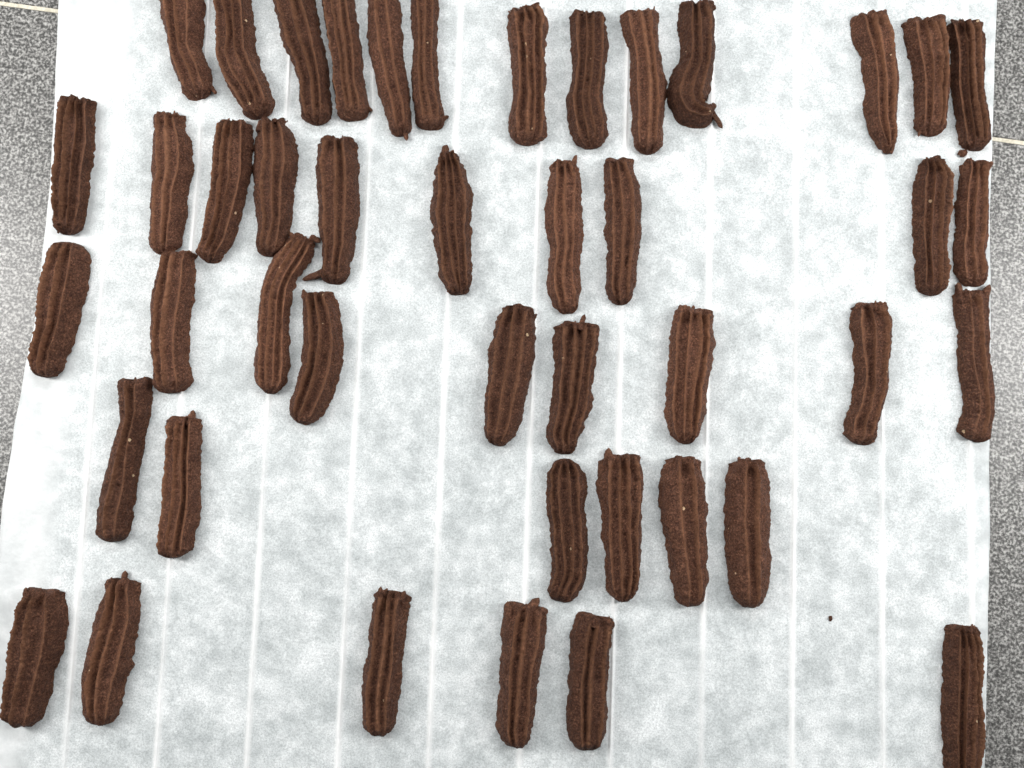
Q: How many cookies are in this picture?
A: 44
